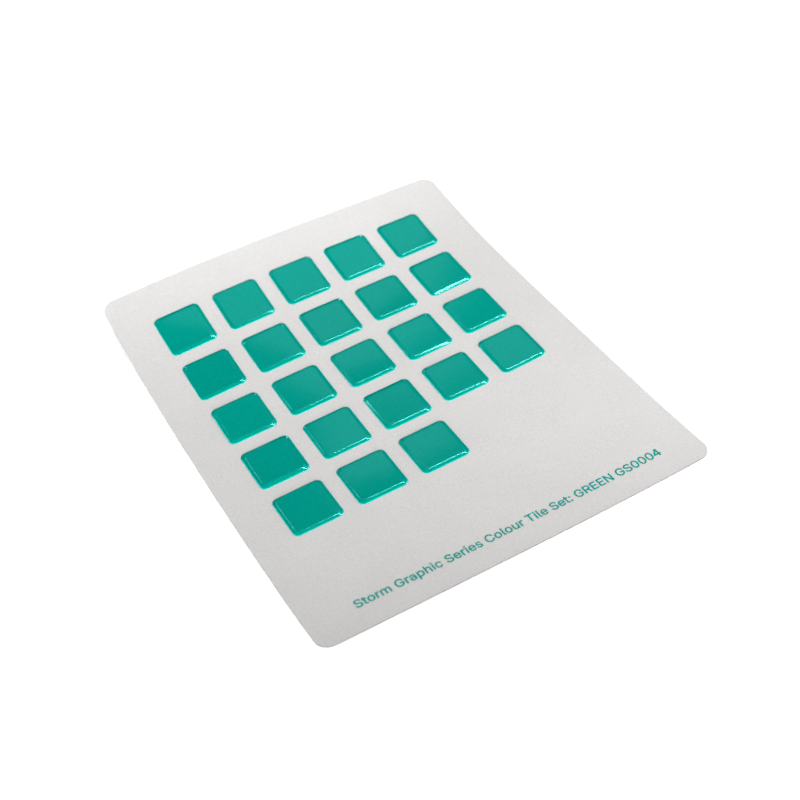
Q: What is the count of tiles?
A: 23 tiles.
